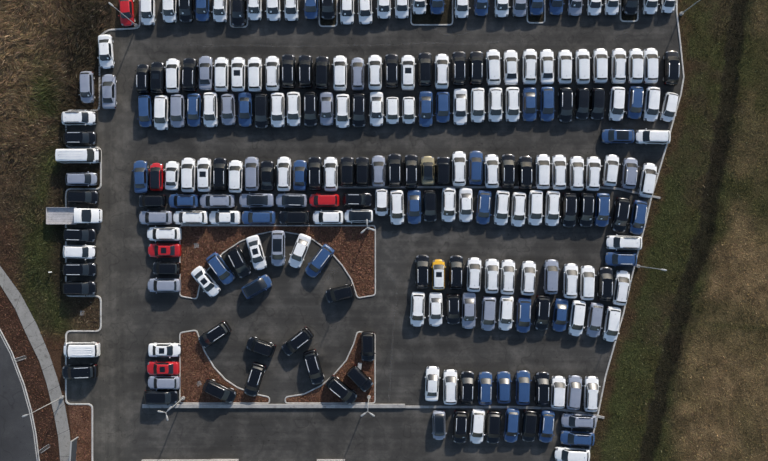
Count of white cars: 107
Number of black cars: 67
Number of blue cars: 36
